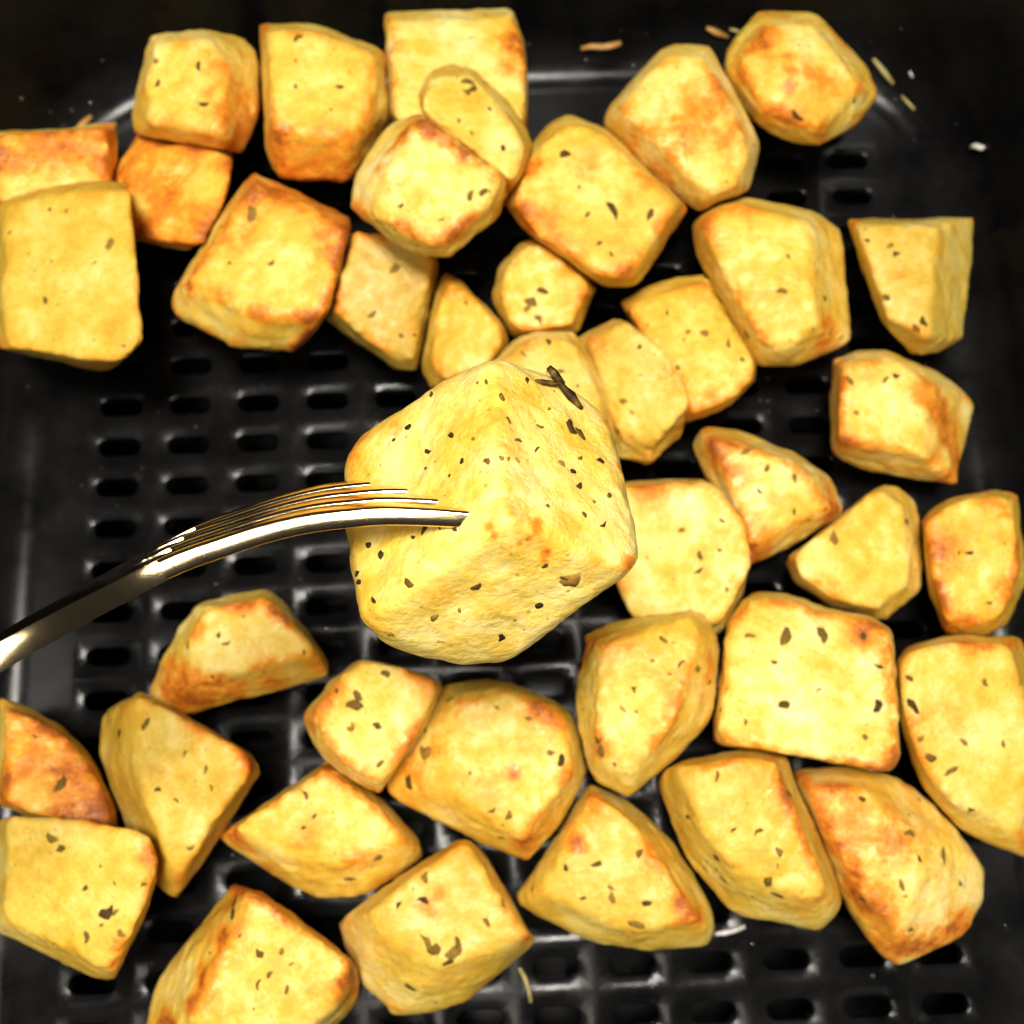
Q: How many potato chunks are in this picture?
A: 41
